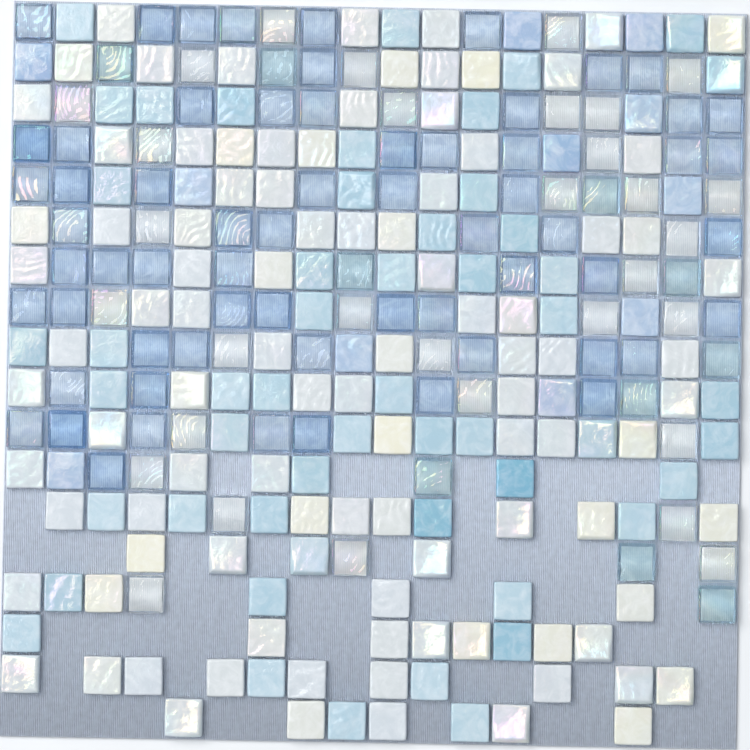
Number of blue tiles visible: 74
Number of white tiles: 129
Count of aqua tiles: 62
